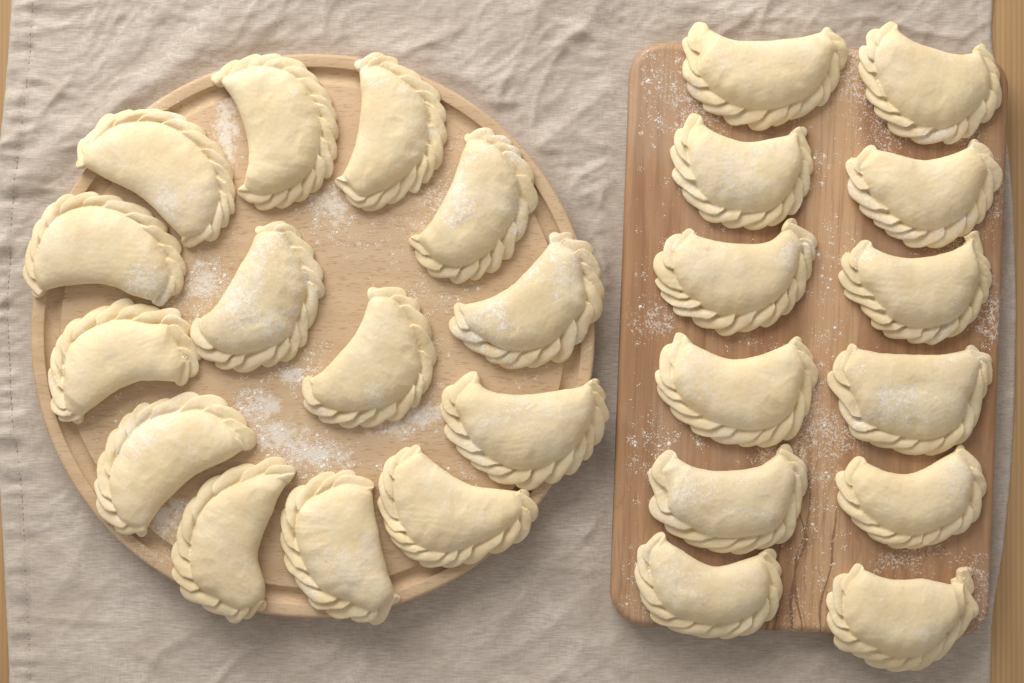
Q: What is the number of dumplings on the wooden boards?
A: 26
